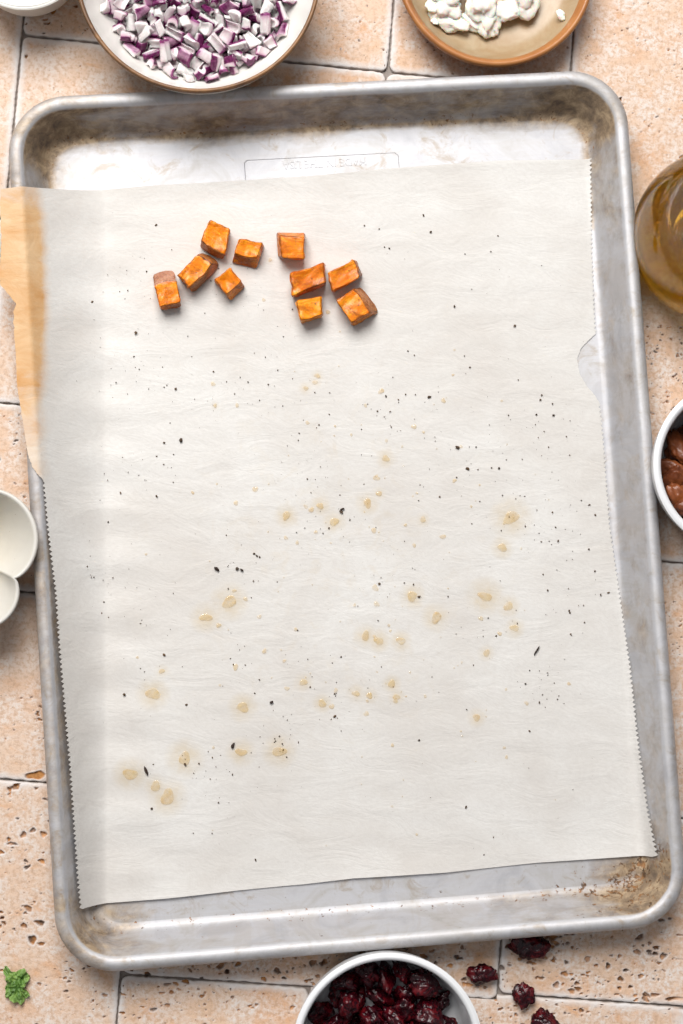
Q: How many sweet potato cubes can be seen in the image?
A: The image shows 10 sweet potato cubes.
